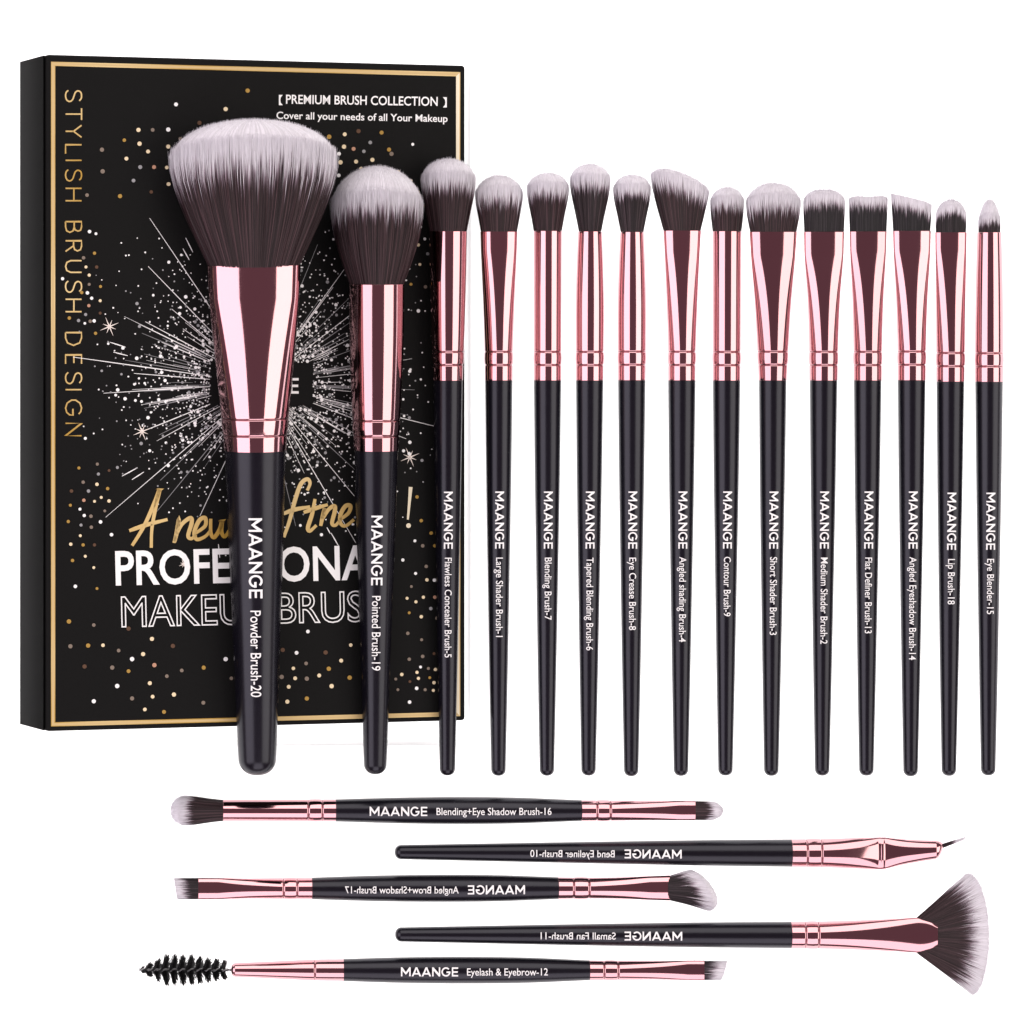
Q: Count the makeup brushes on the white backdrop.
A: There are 20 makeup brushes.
